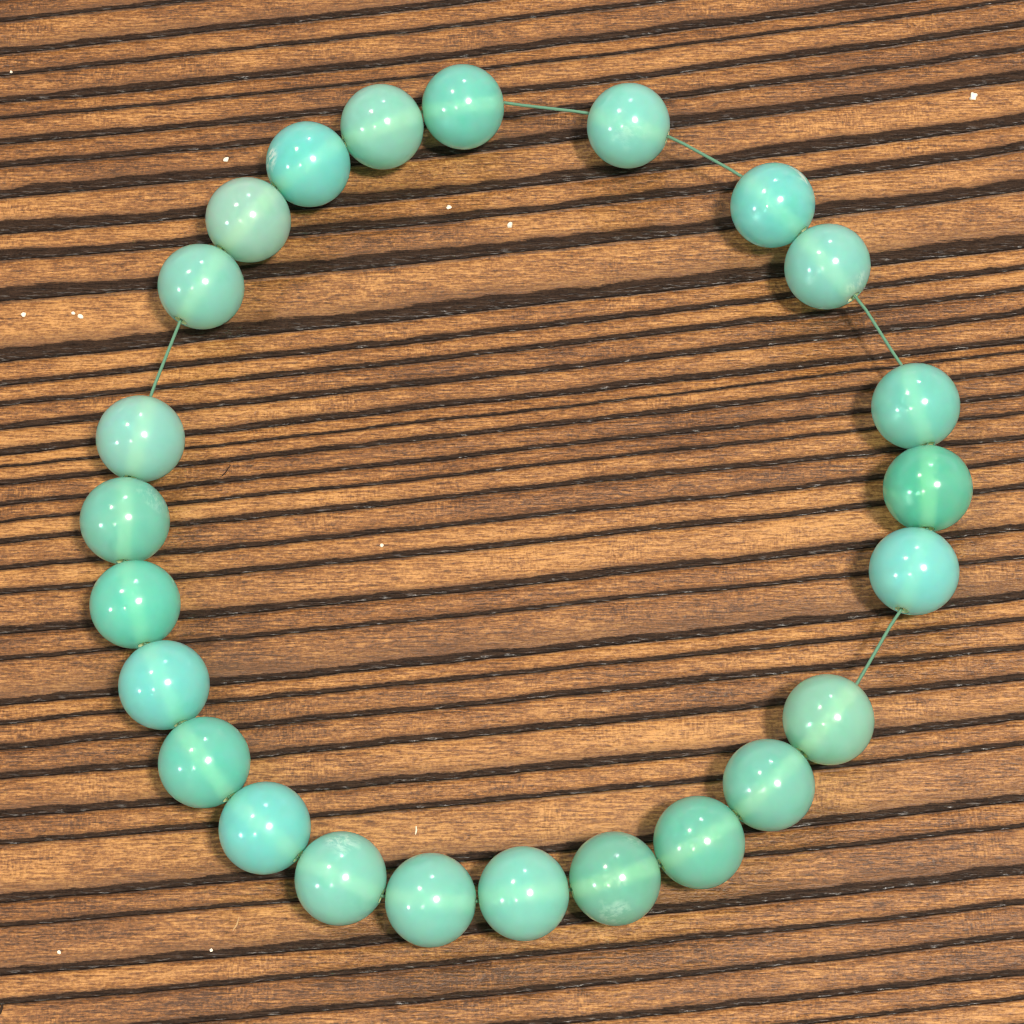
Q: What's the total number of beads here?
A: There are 24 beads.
